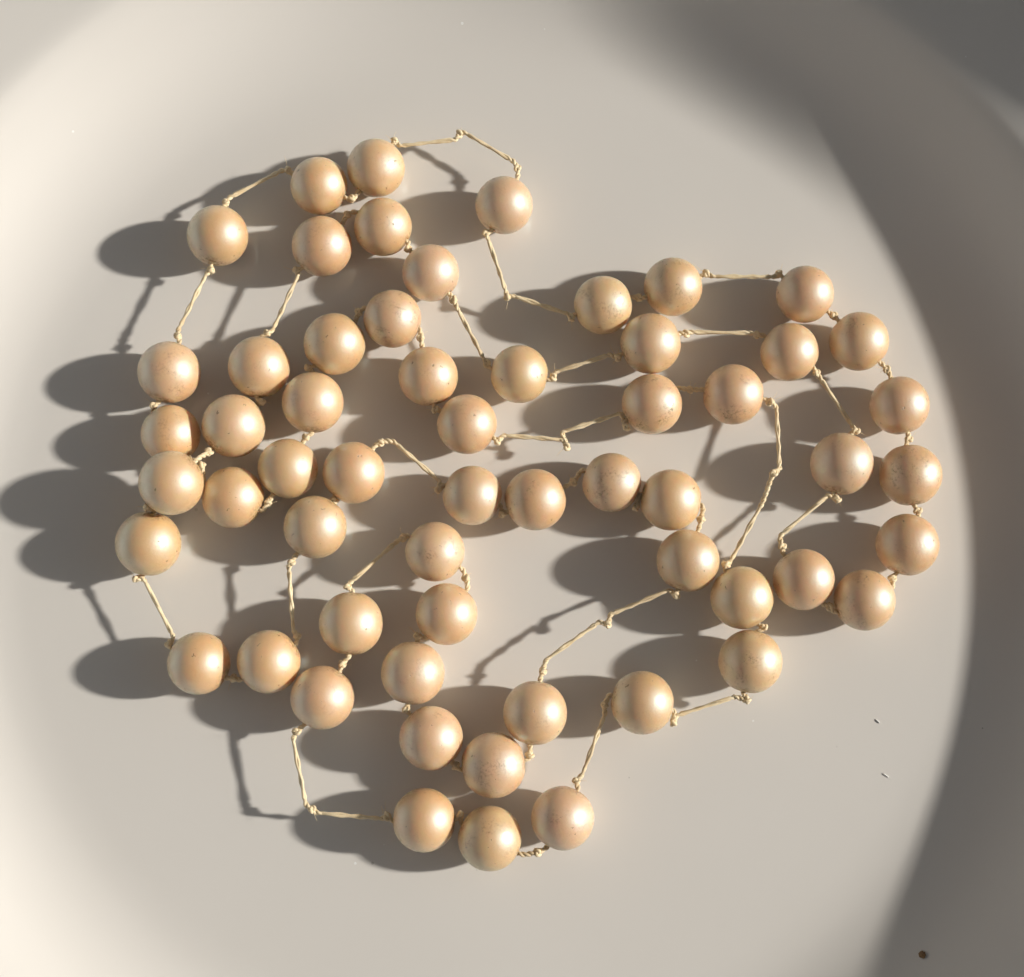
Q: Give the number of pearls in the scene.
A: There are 58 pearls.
